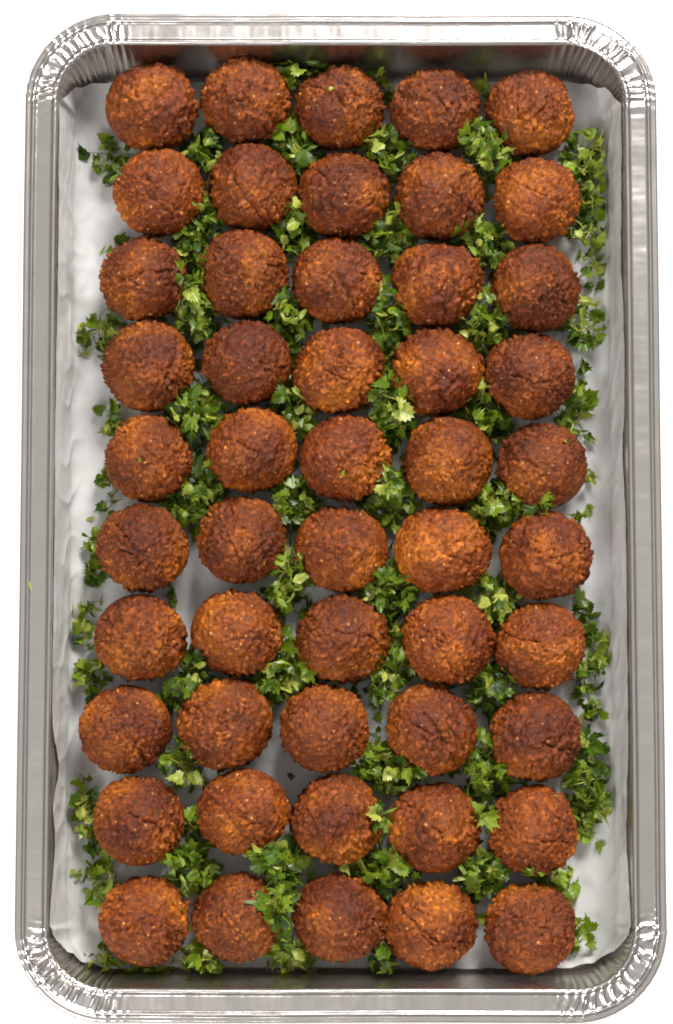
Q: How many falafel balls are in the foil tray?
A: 50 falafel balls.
